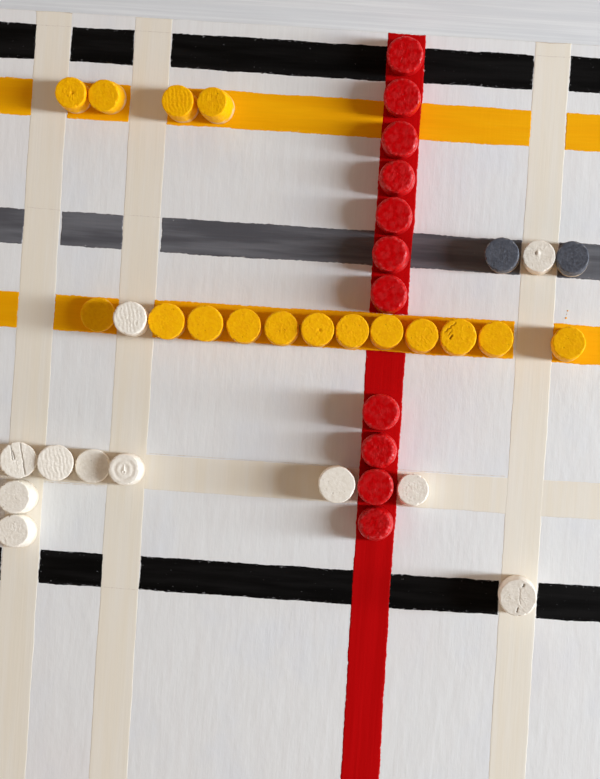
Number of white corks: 11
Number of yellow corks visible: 16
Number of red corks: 11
